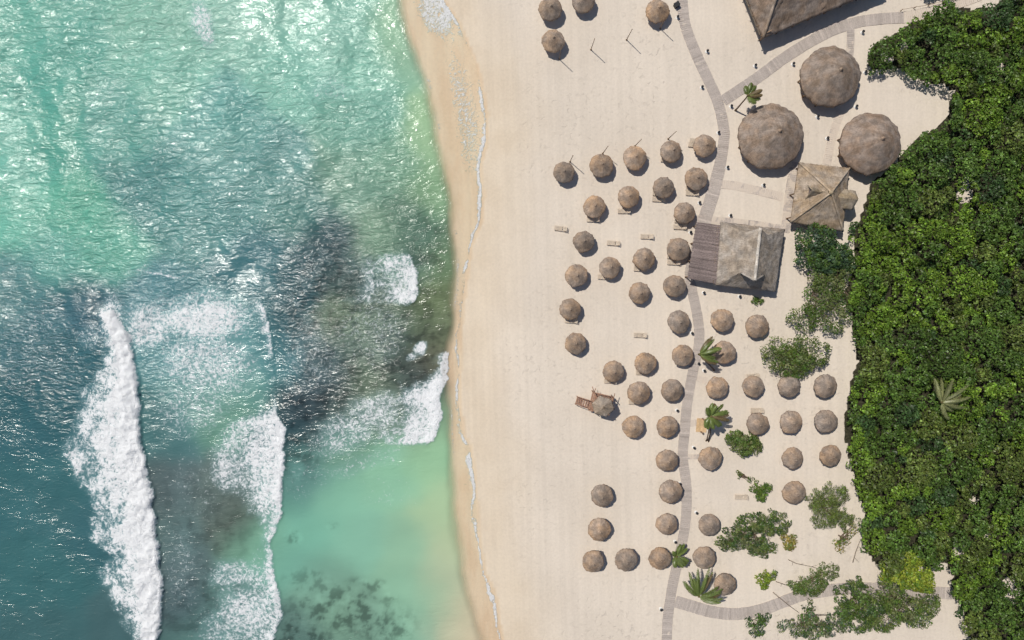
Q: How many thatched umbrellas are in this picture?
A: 56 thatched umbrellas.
